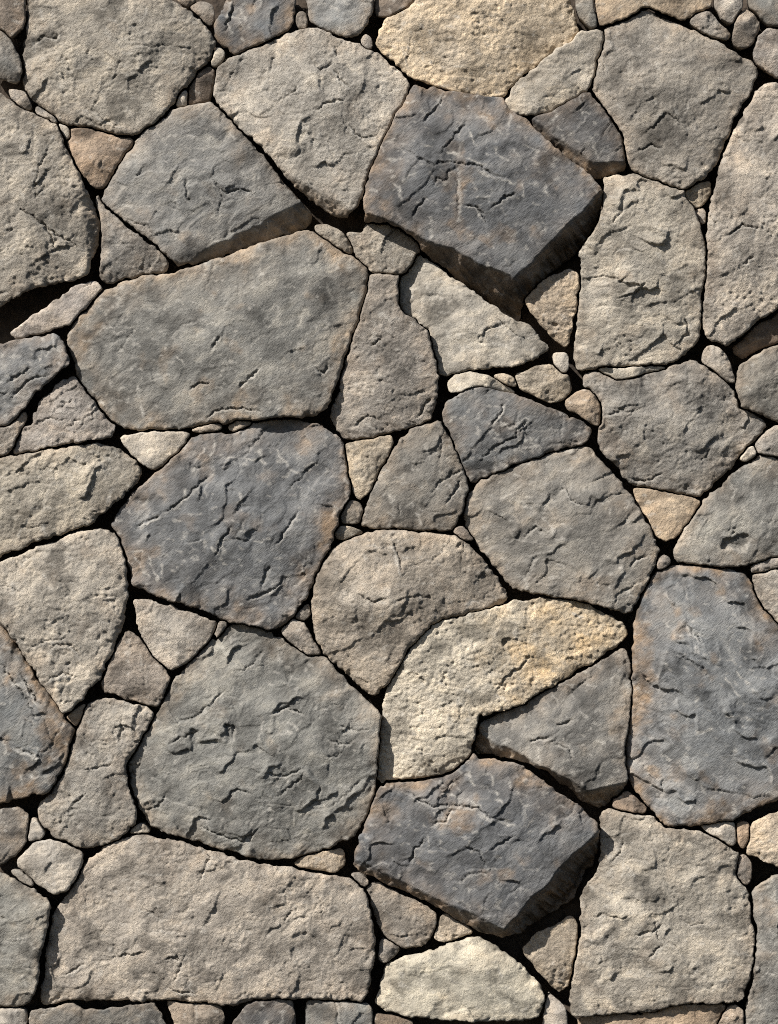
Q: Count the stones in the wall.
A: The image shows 121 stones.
